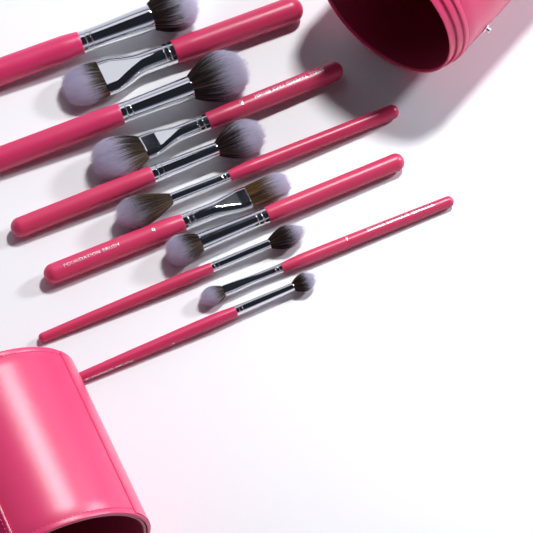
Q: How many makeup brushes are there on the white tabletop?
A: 11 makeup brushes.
